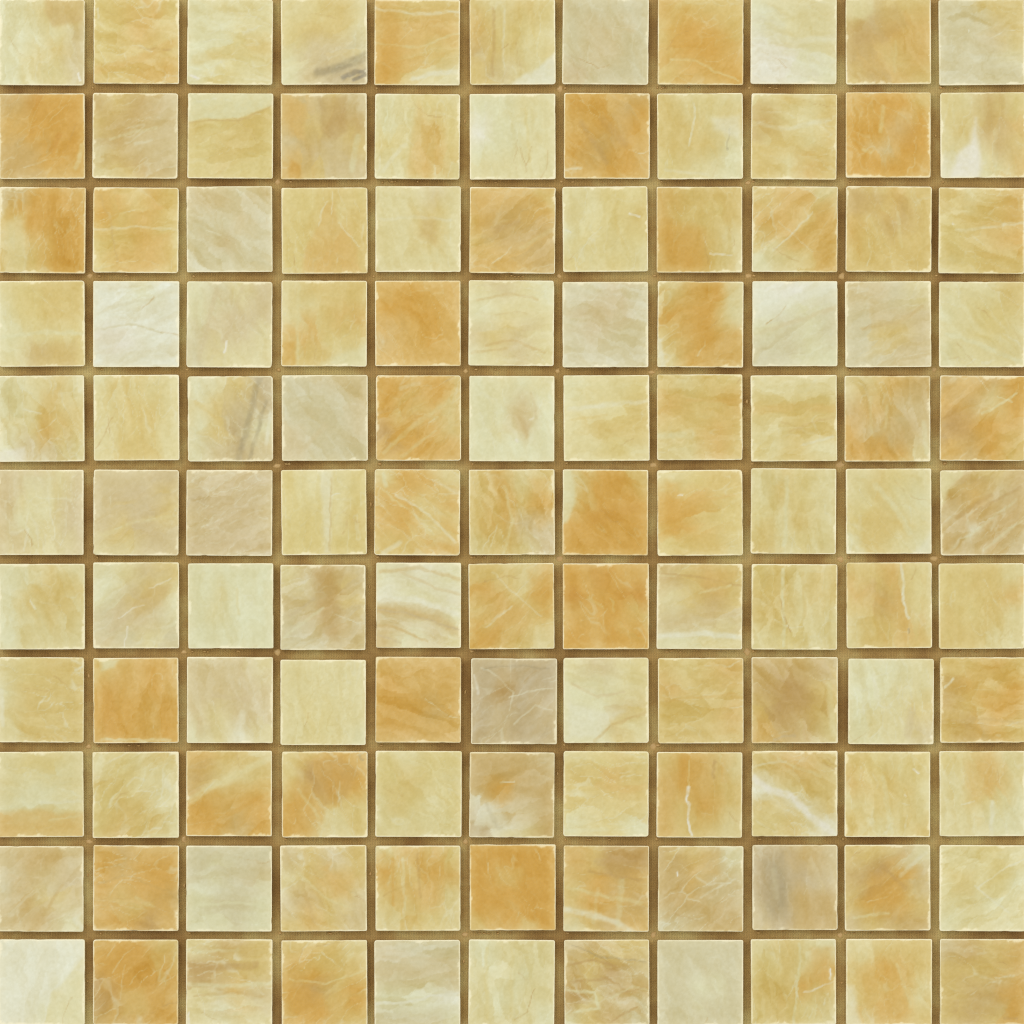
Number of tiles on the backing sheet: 121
